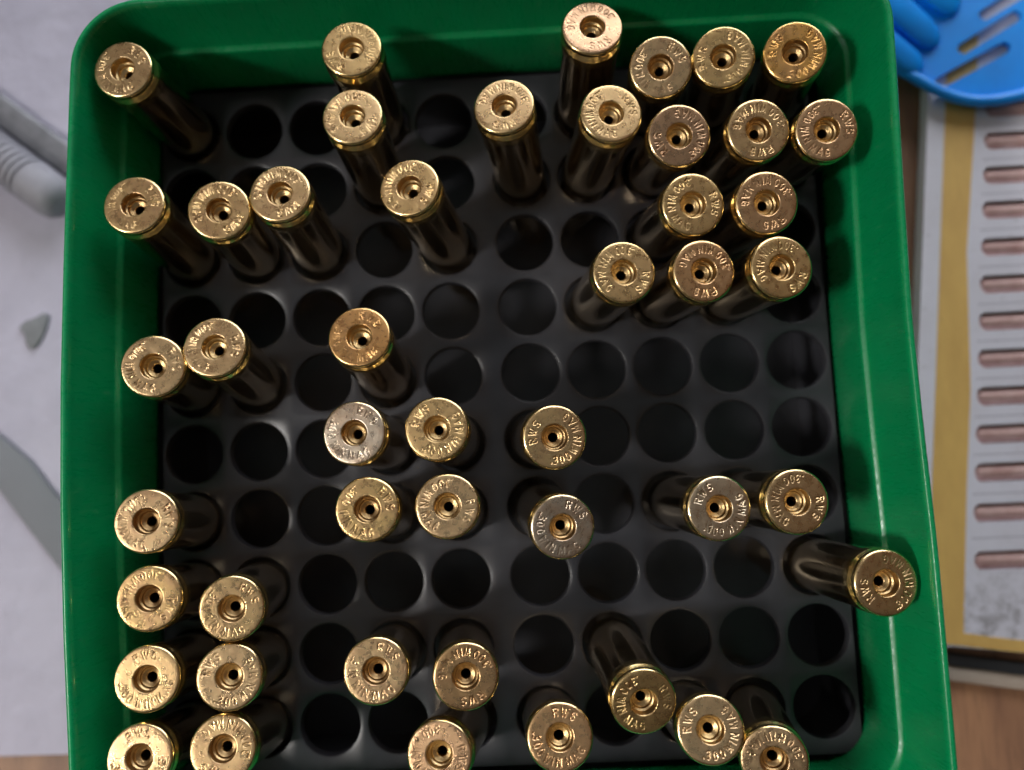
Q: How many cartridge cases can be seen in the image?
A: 47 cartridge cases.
